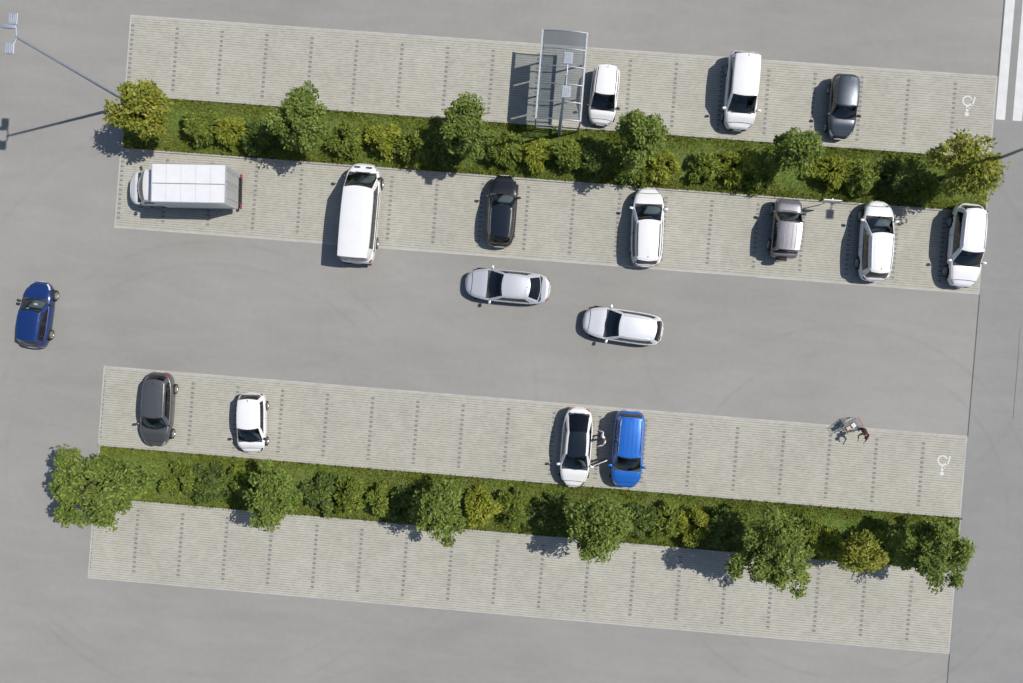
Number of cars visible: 15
